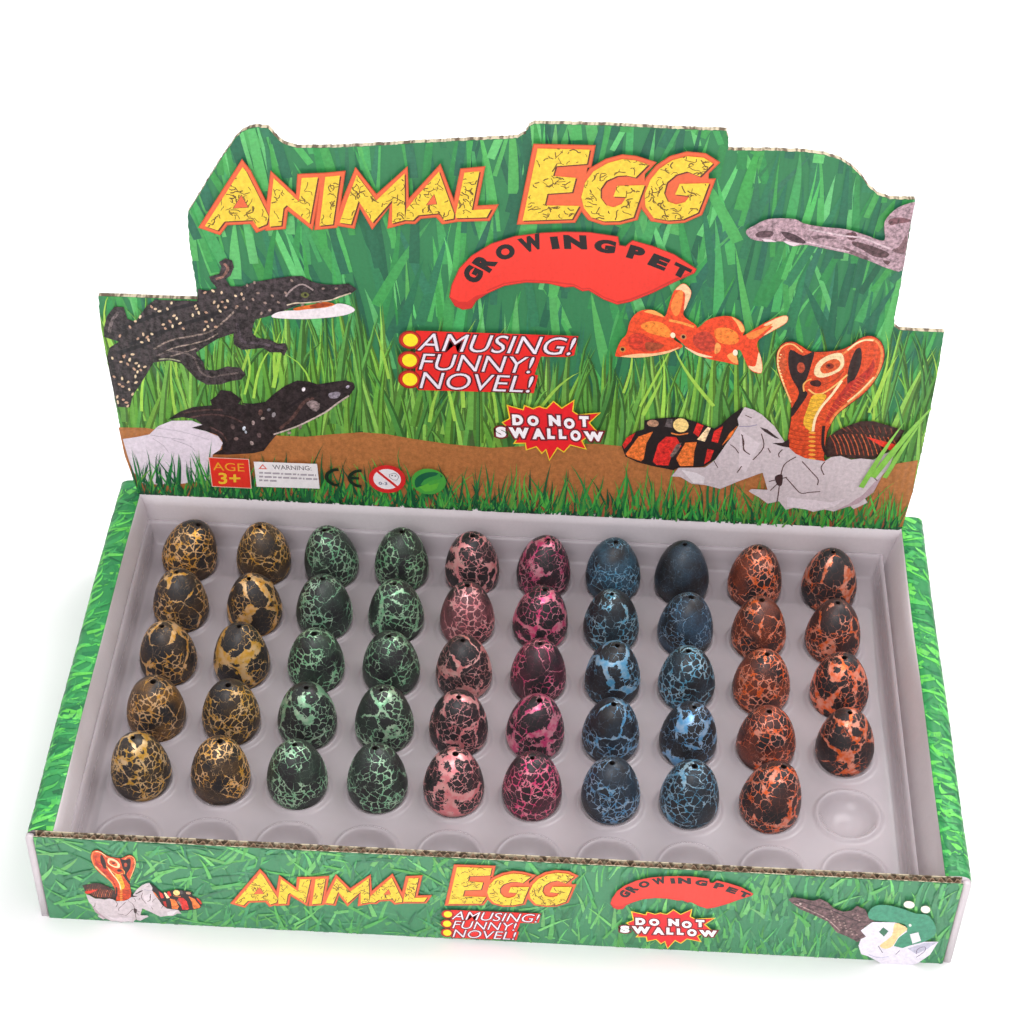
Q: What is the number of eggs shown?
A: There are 49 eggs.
